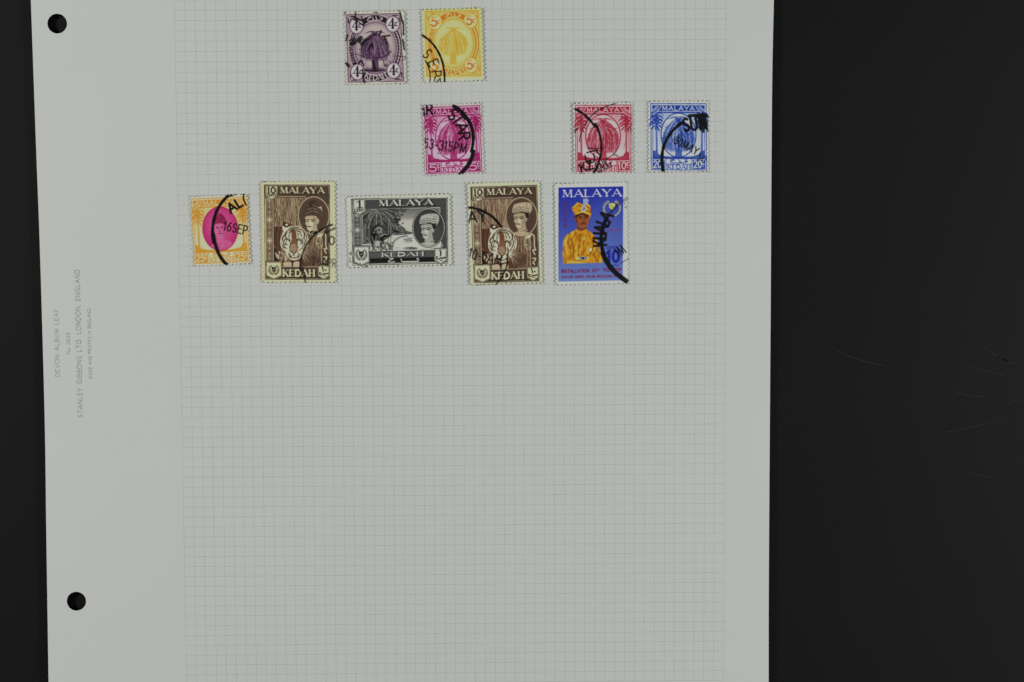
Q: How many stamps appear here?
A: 10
